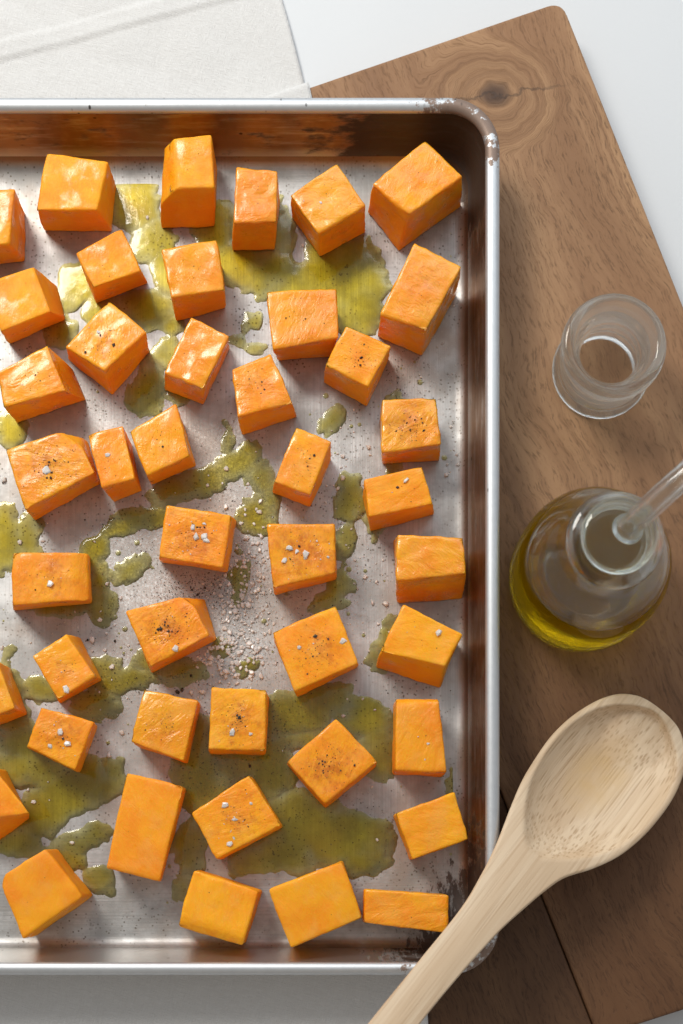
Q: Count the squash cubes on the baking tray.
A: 44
